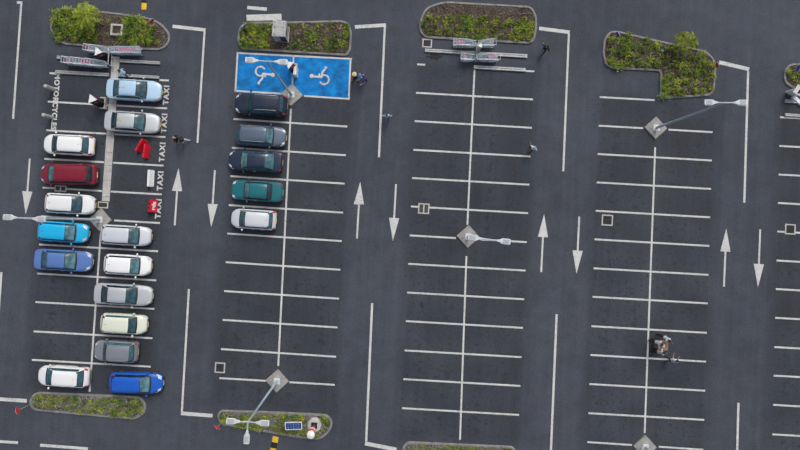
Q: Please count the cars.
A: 19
